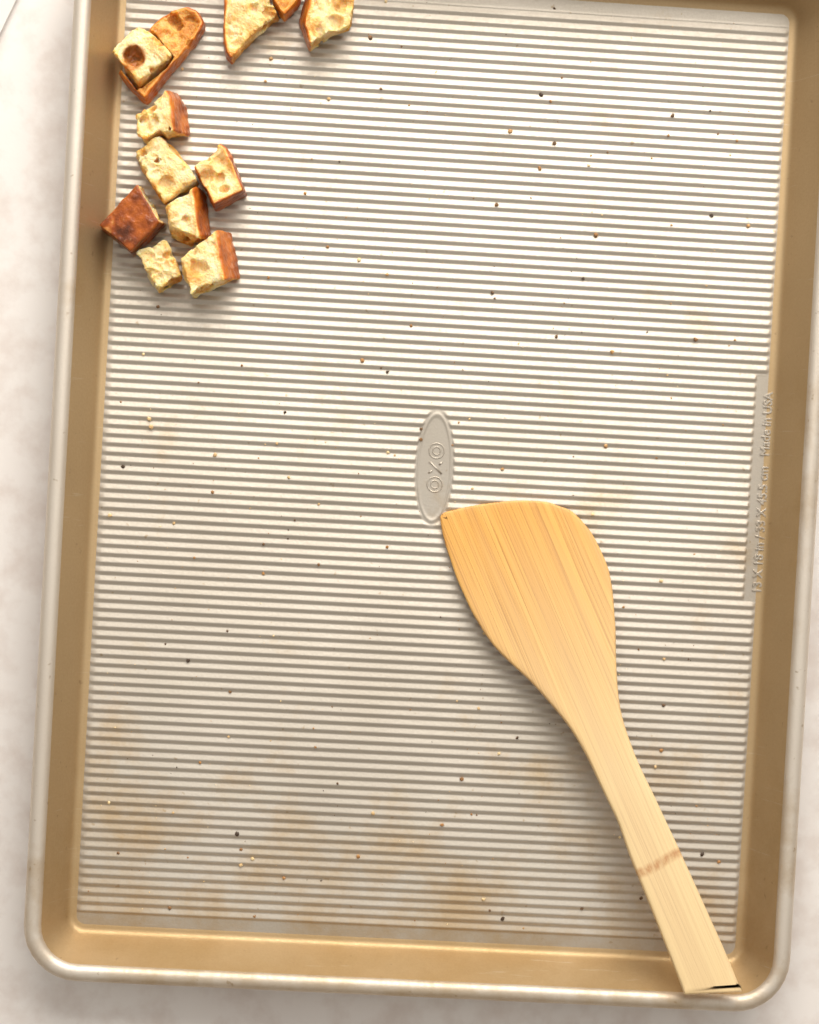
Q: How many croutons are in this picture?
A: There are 12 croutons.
